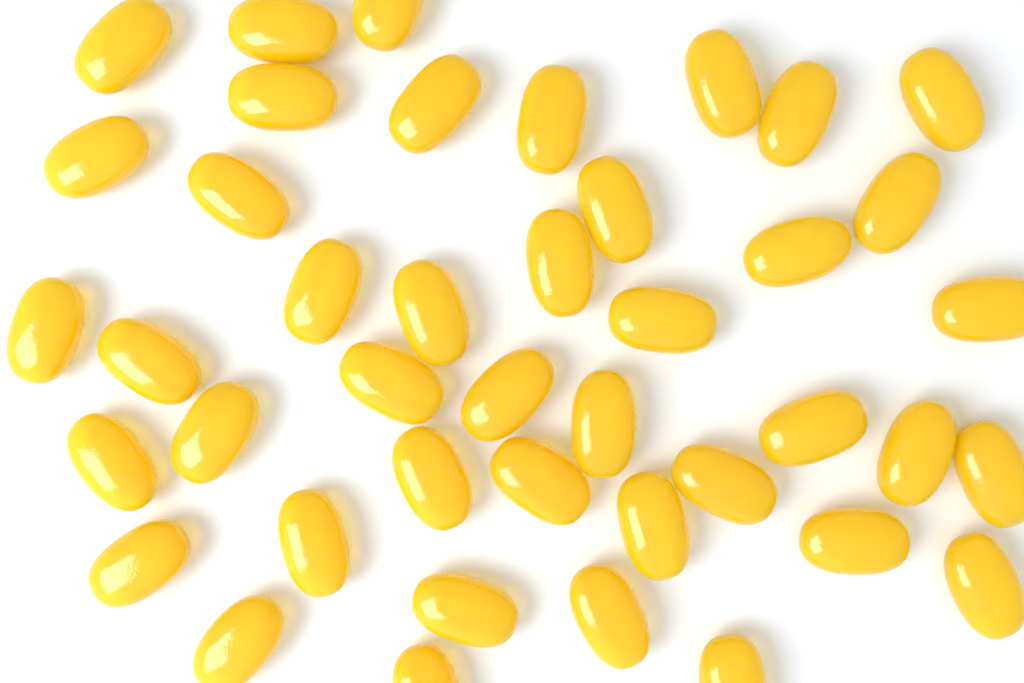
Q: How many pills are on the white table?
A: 42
